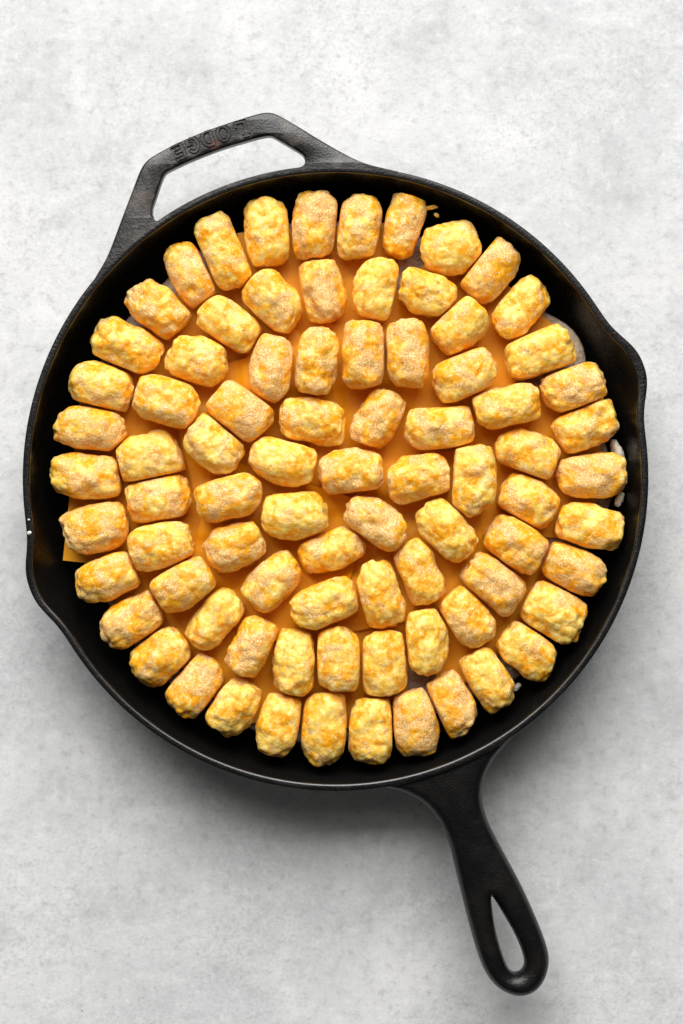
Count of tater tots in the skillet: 82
